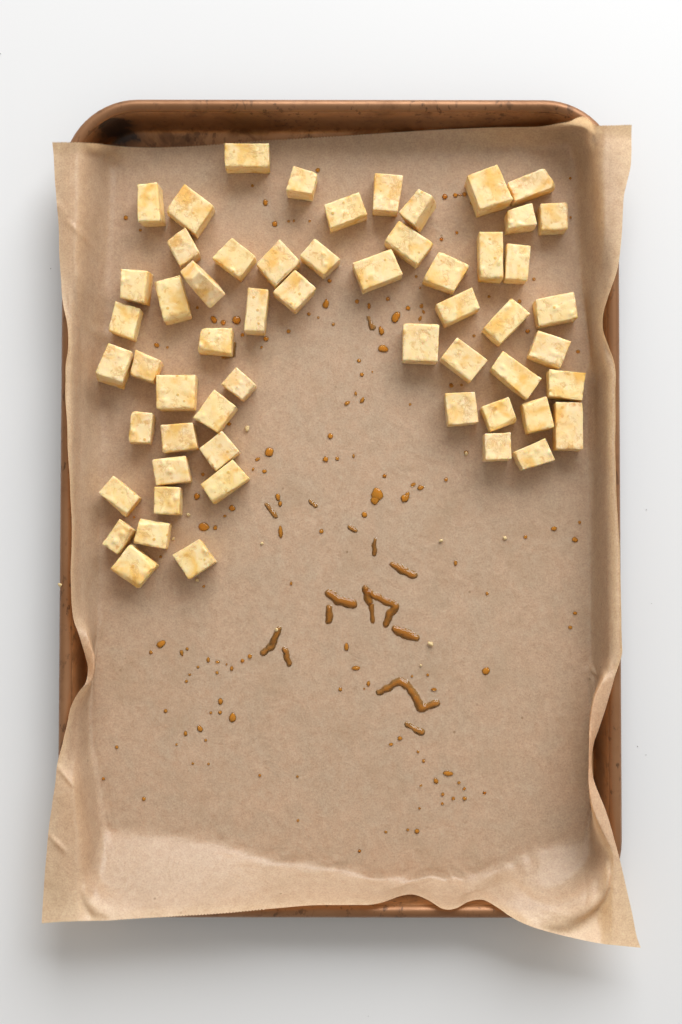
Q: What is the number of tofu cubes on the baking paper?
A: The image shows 57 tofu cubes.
